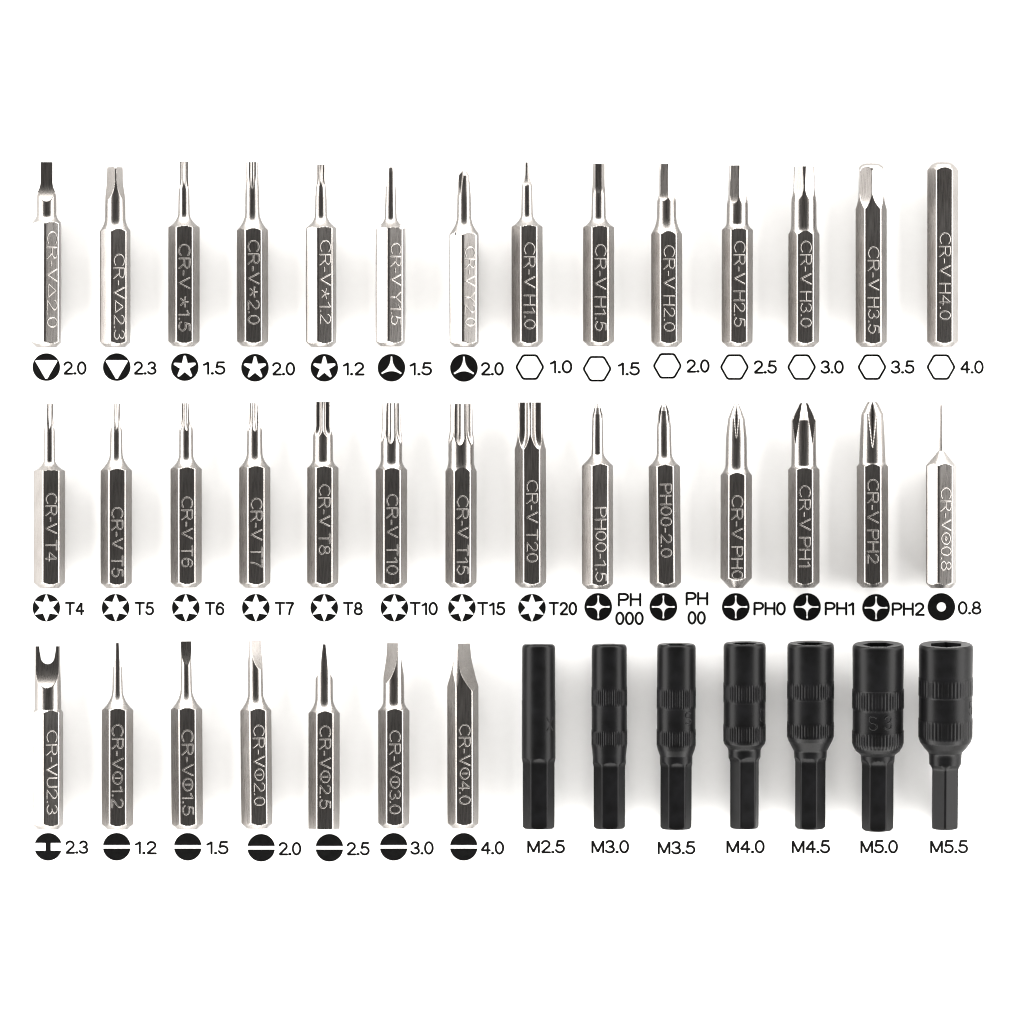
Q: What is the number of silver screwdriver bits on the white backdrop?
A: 35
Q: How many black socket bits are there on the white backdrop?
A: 7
